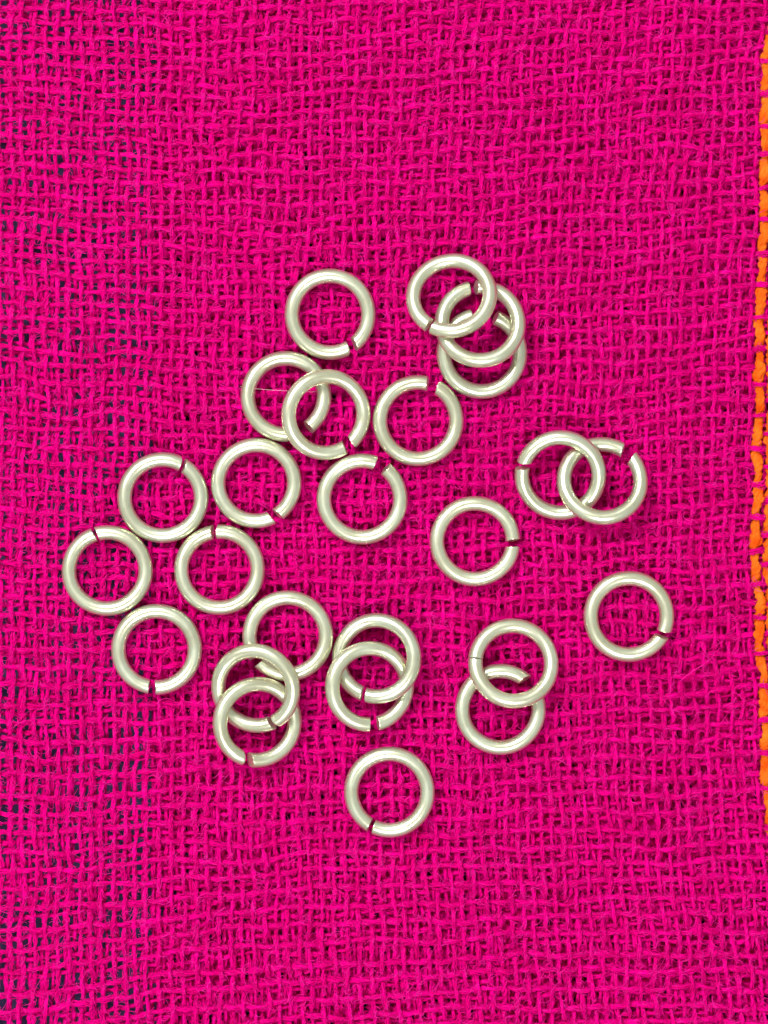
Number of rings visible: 25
